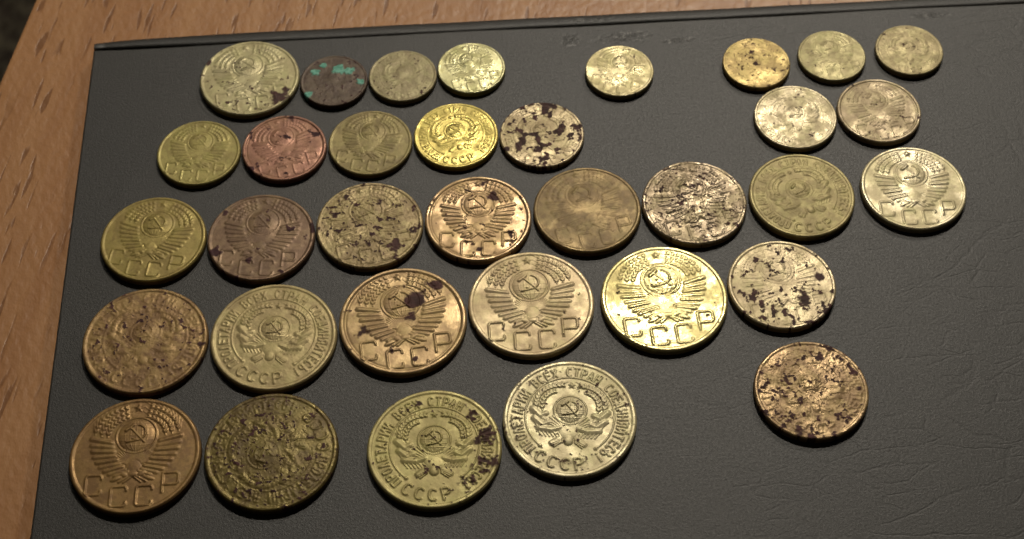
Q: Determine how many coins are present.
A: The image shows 34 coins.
